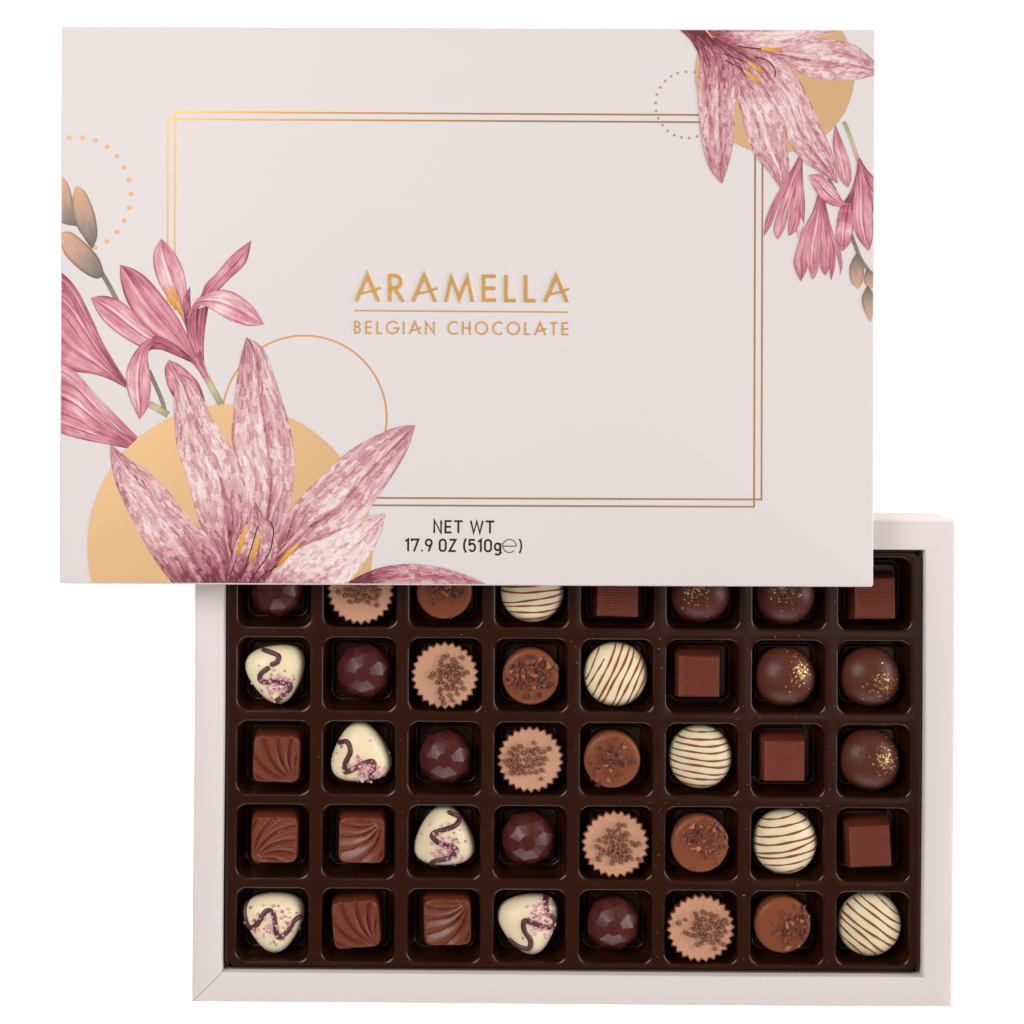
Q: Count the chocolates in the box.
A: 40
